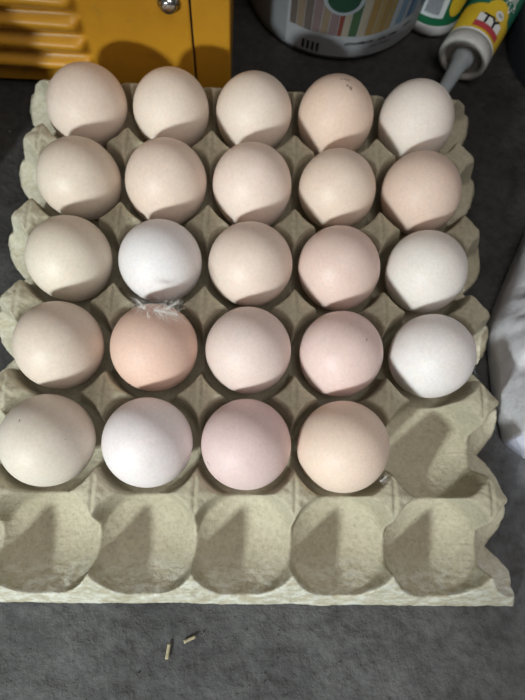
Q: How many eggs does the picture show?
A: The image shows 24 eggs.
